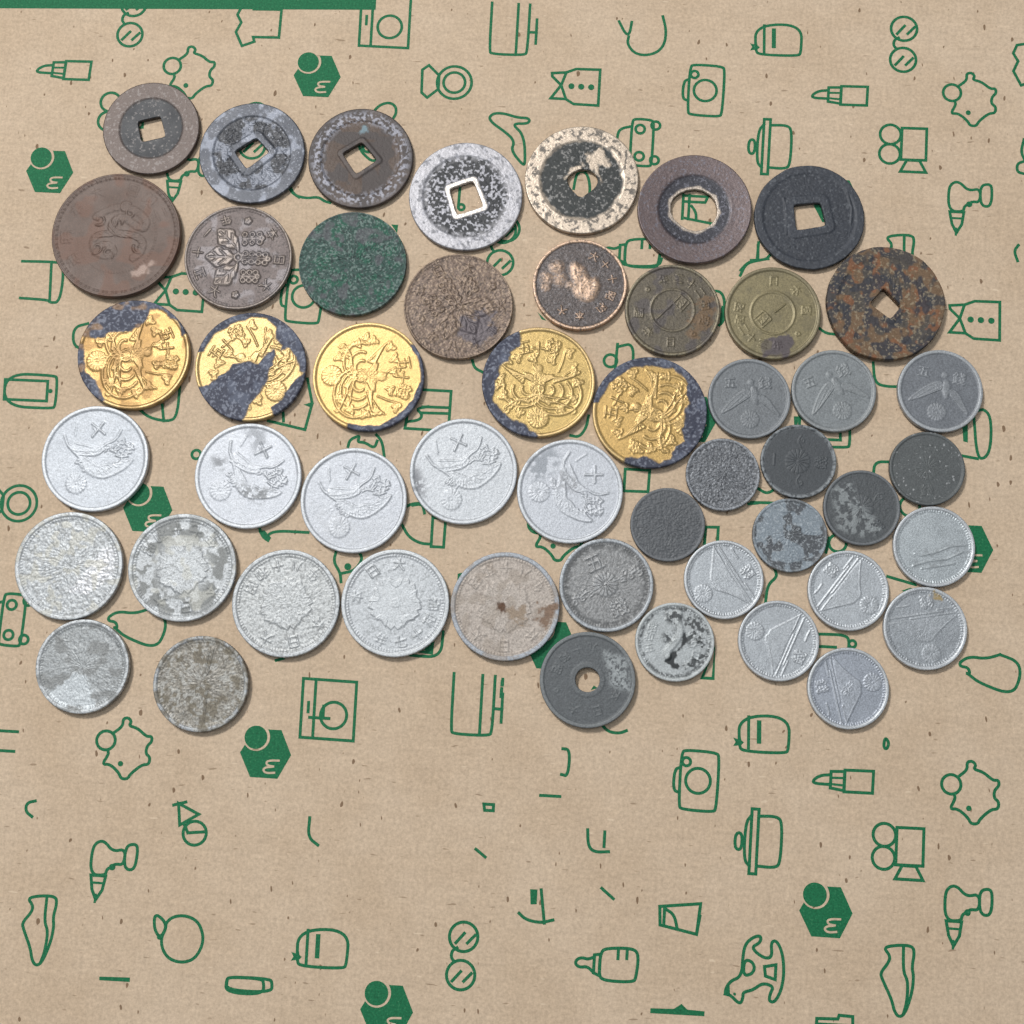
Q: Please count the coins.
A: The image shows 50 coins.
